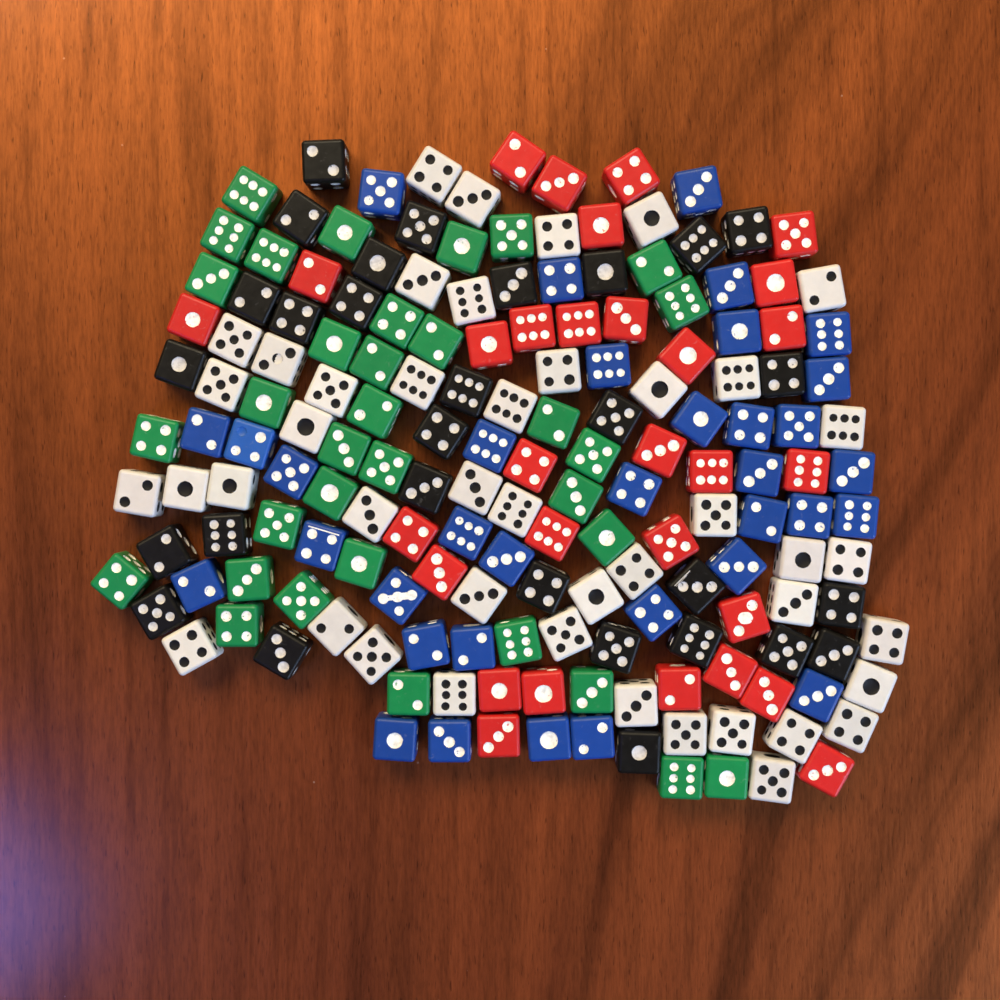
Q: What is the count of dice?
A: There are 172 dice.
